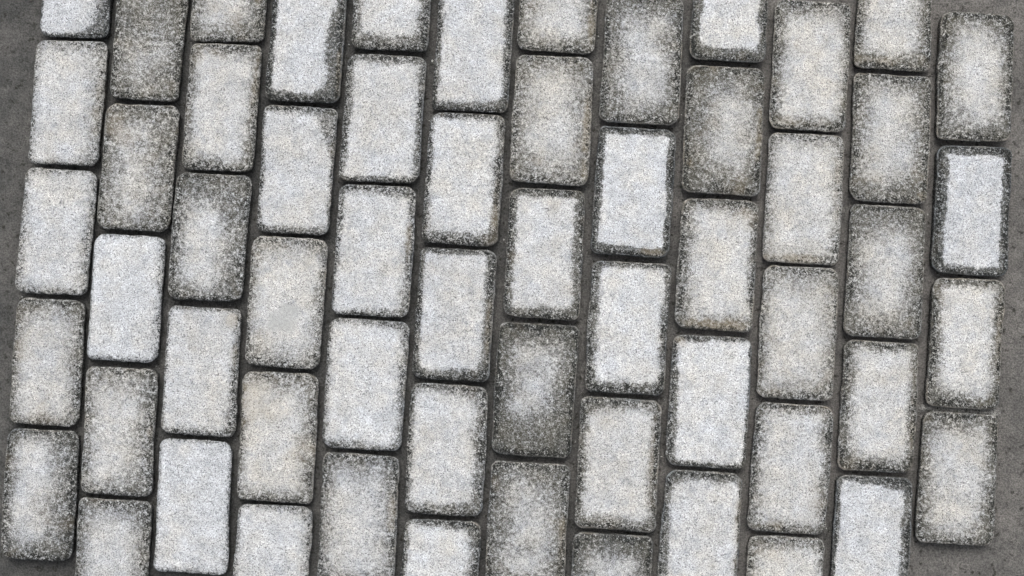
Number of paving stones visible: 59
